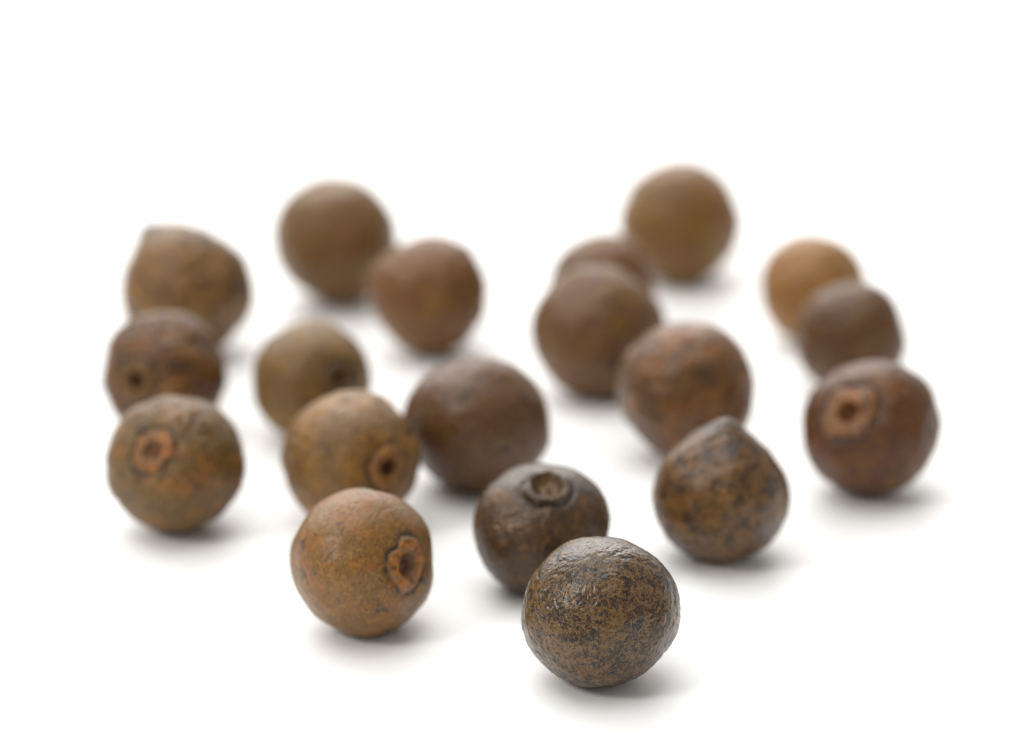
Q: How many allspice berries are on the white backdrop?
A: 19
